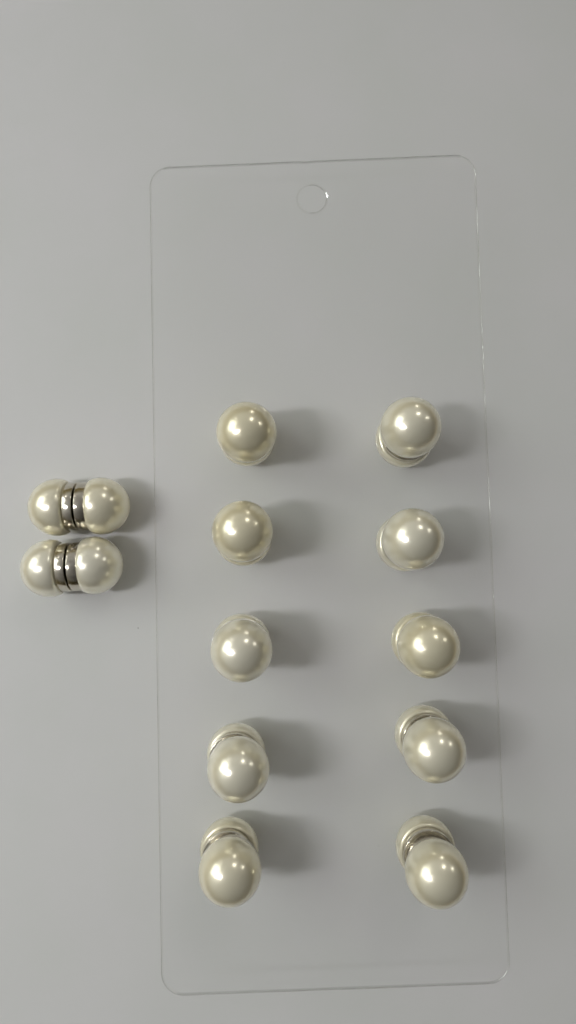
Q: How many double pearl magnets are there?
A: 12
